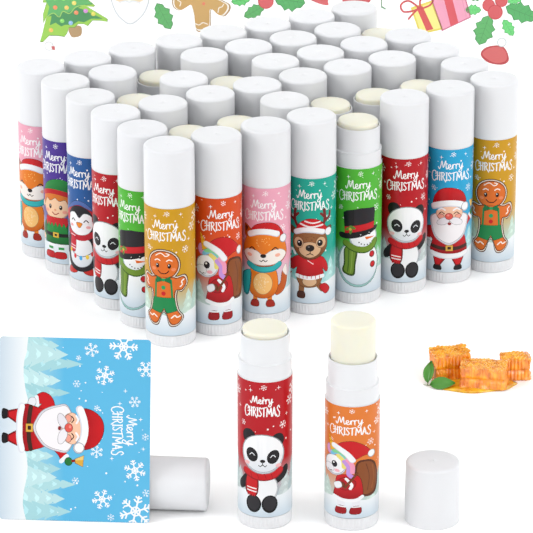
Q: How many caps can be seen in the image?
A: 40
